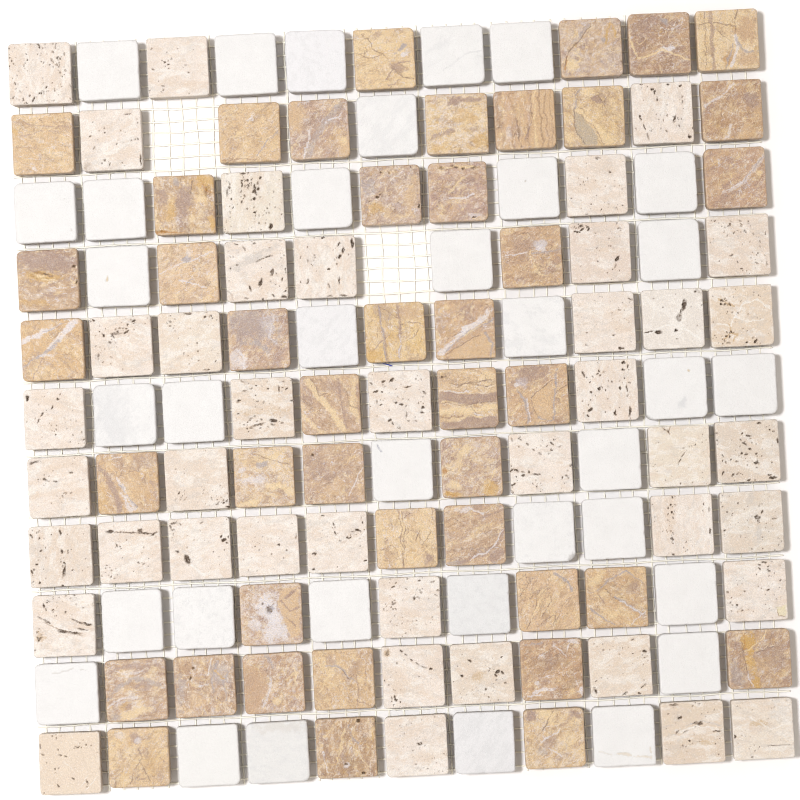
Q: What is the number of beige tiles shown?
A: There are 41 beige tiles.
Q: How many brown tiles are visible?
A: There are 43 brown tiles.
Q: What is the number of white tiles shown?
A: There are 35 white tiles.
